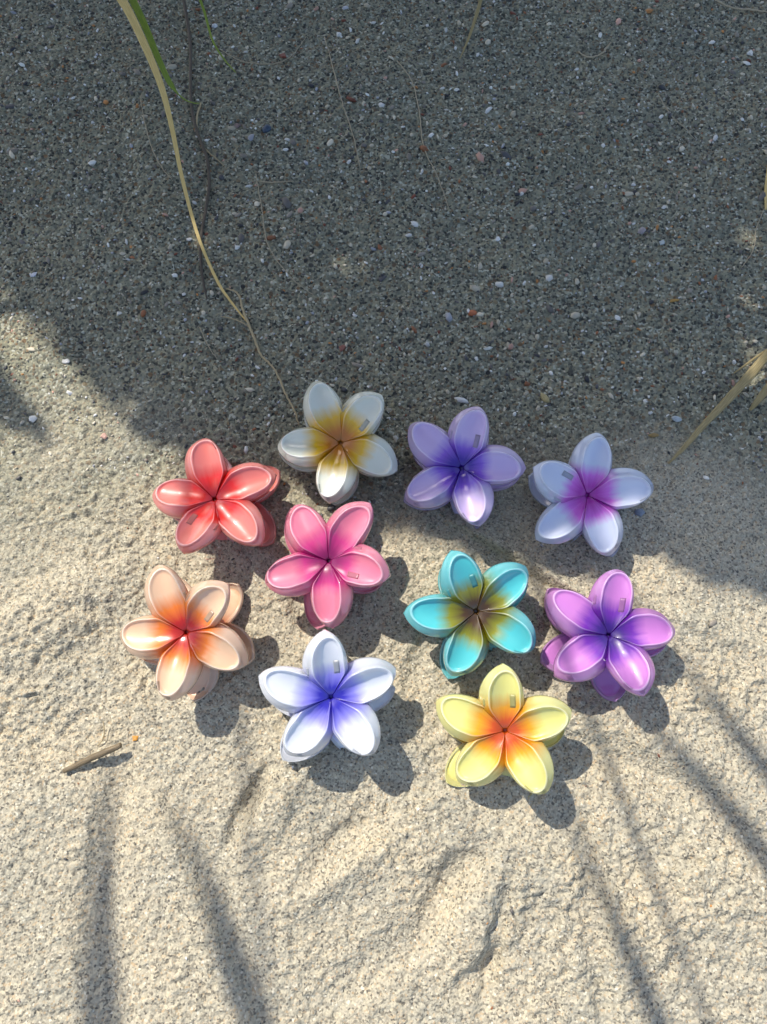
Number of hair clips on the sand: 10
